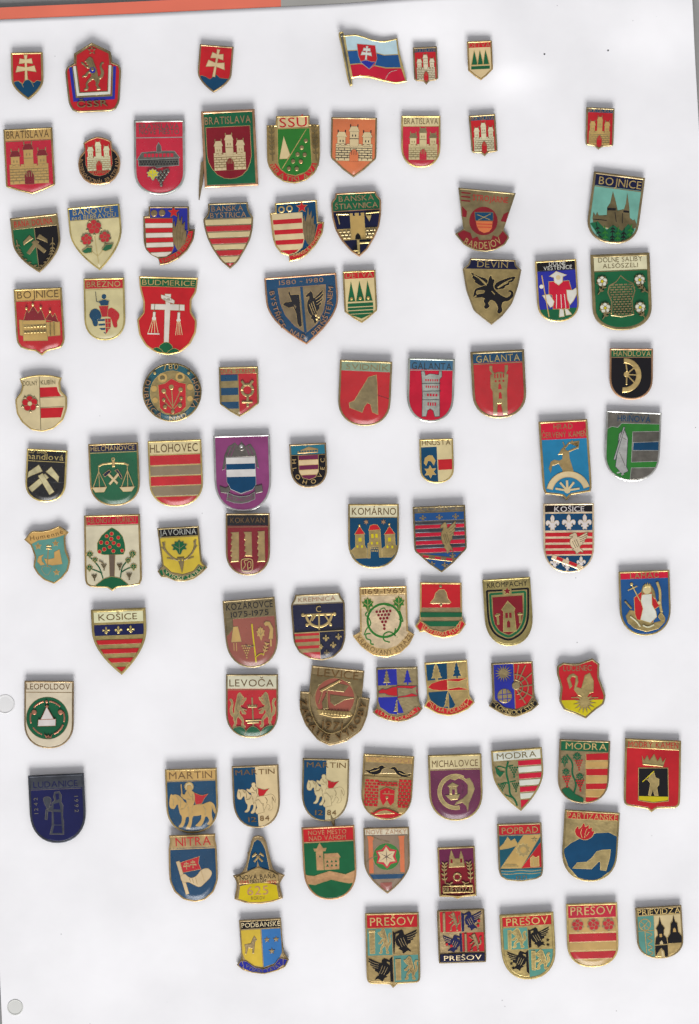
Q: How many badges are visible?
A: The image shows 89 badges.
